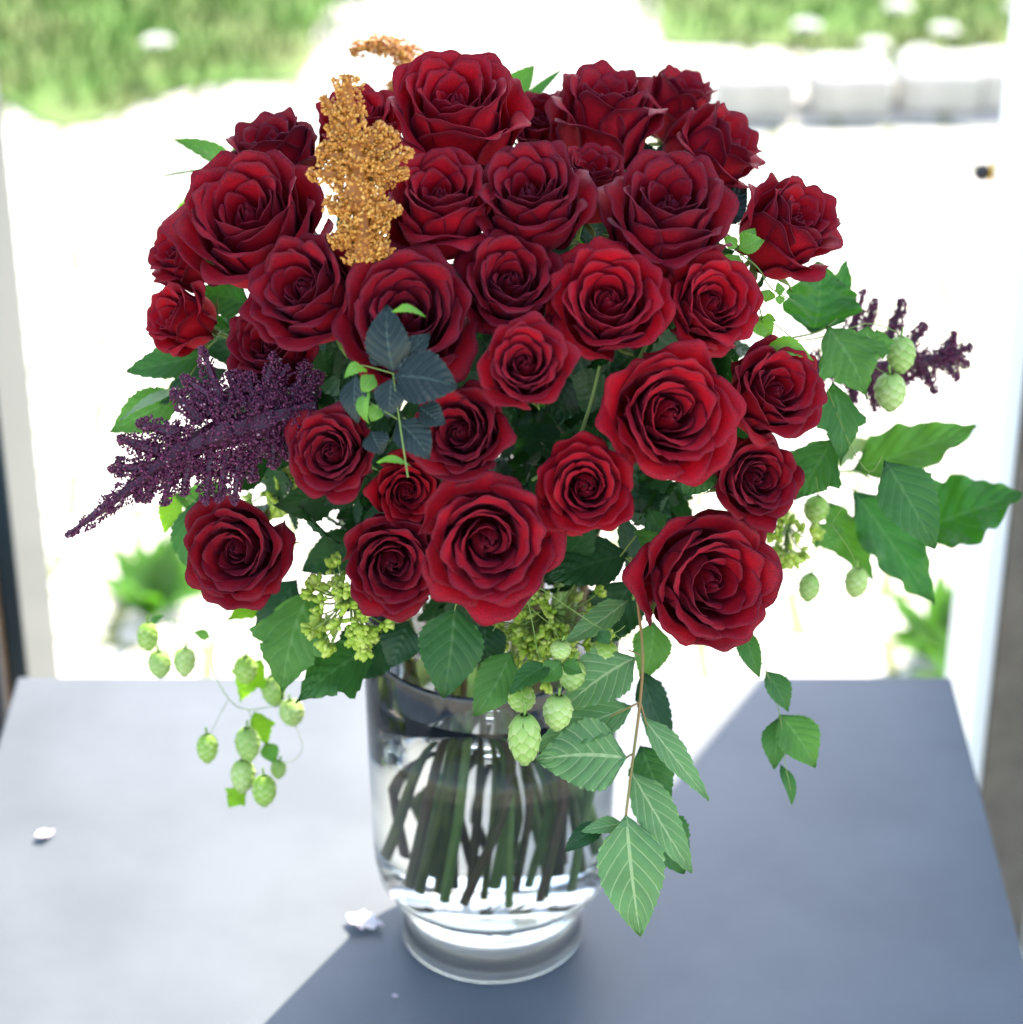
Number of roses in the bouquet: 33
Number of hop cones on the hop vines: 22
